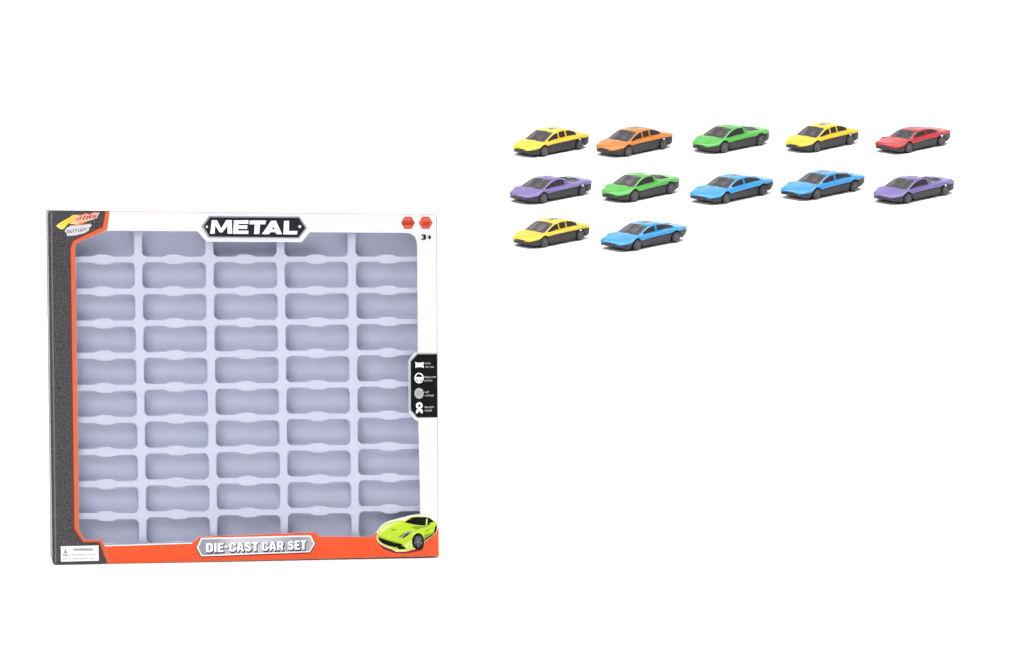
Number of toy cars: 12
